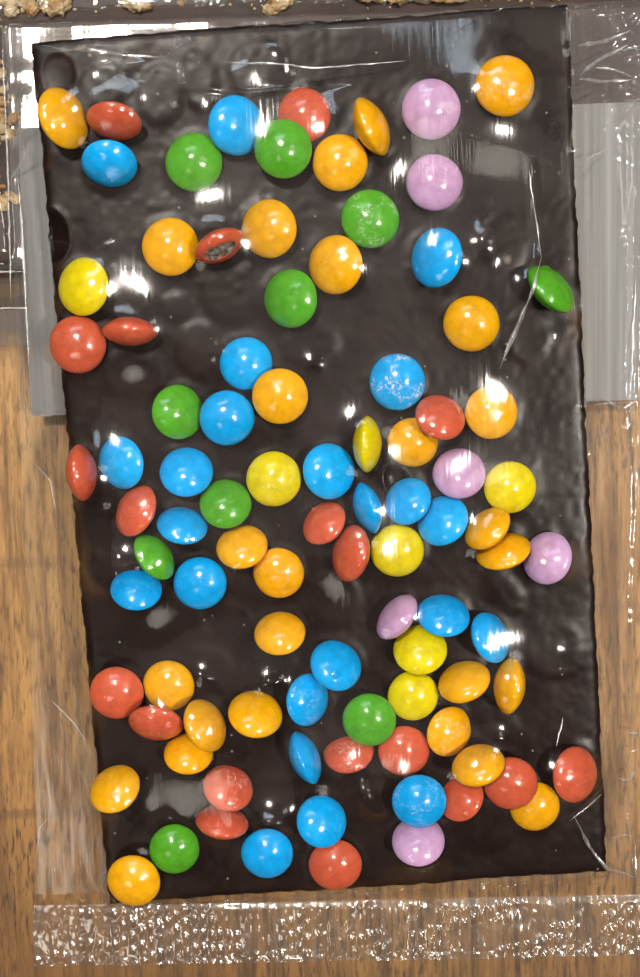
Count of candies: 93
